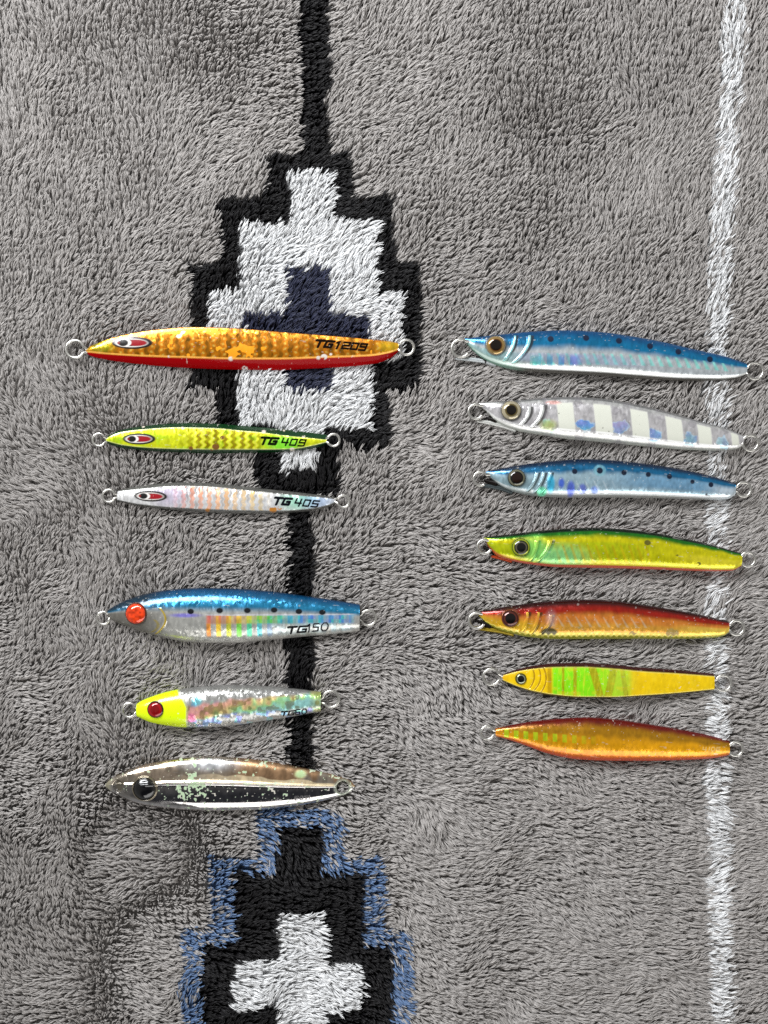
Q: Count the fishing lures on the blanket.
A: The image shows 13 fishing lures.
